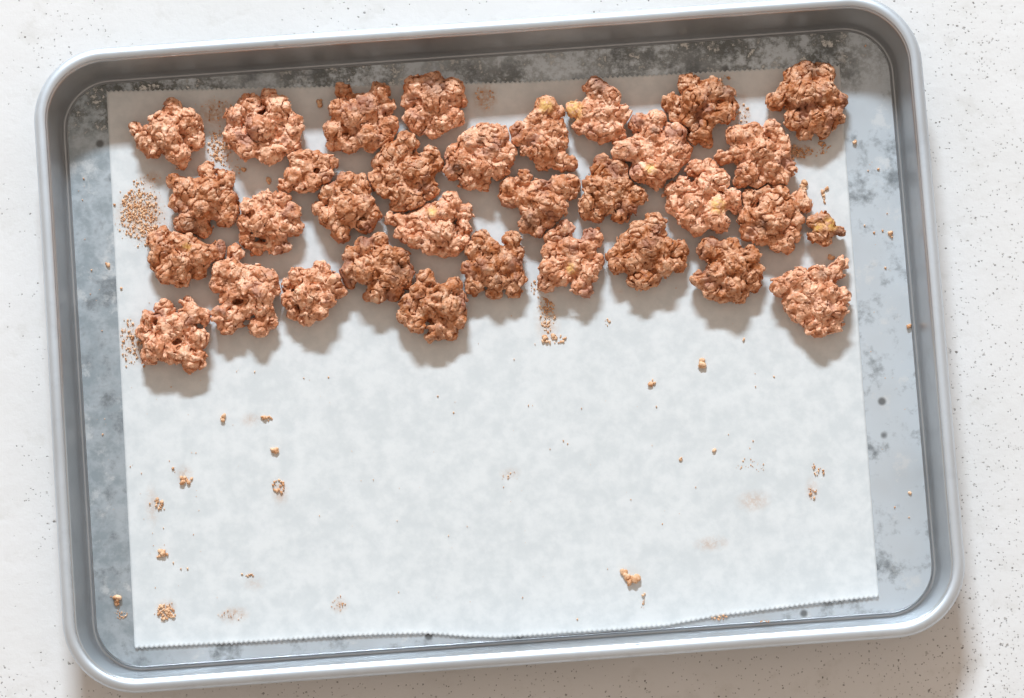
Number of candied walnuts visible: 33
